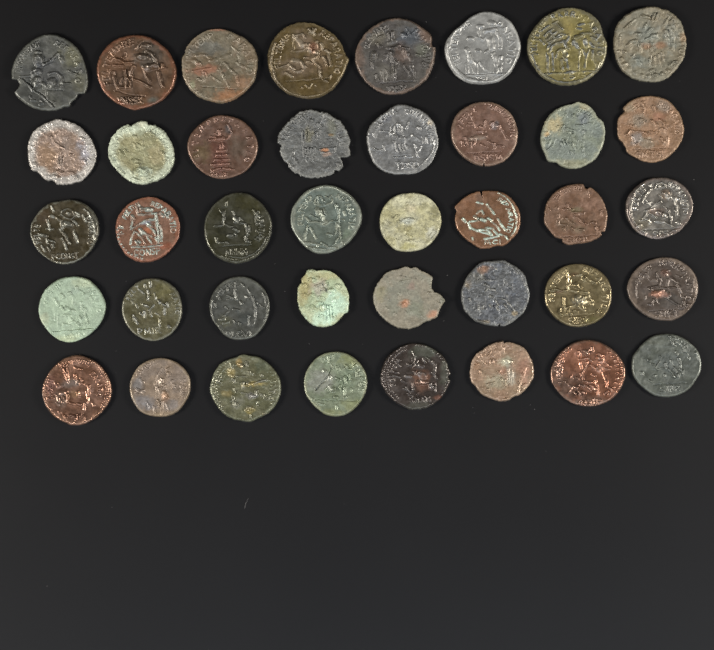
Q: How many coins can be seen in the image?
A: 40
